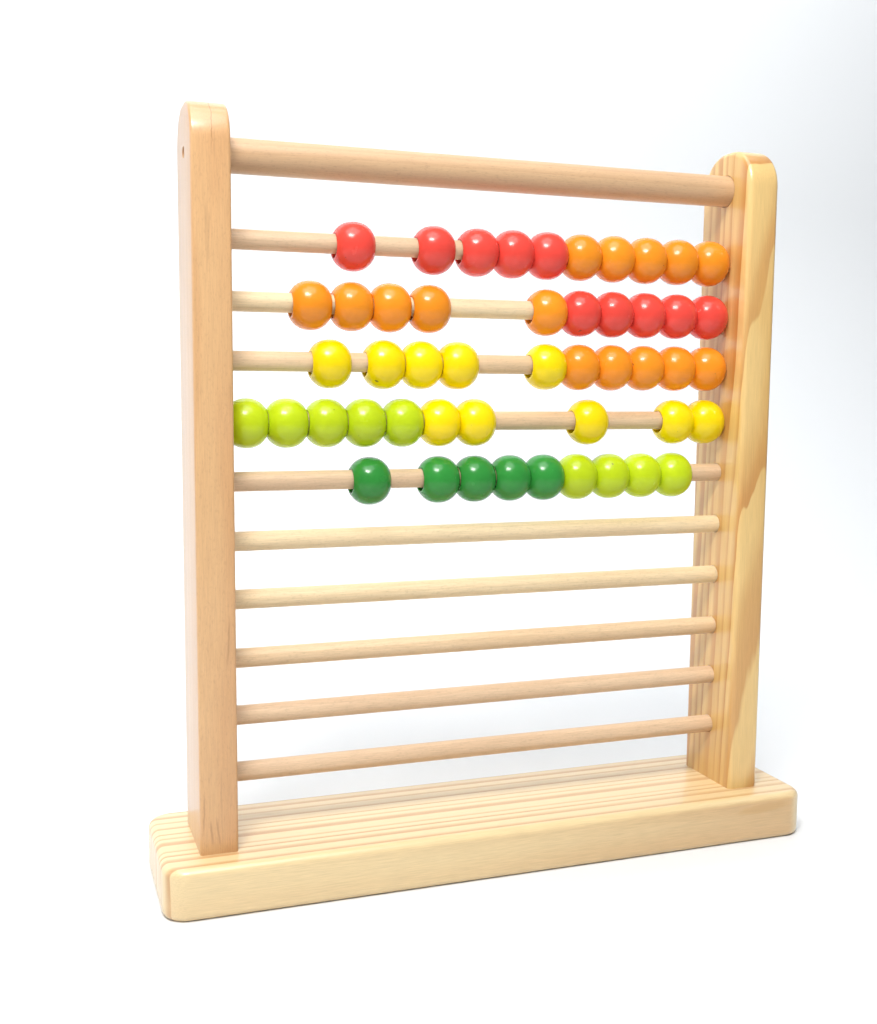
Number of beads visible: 49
